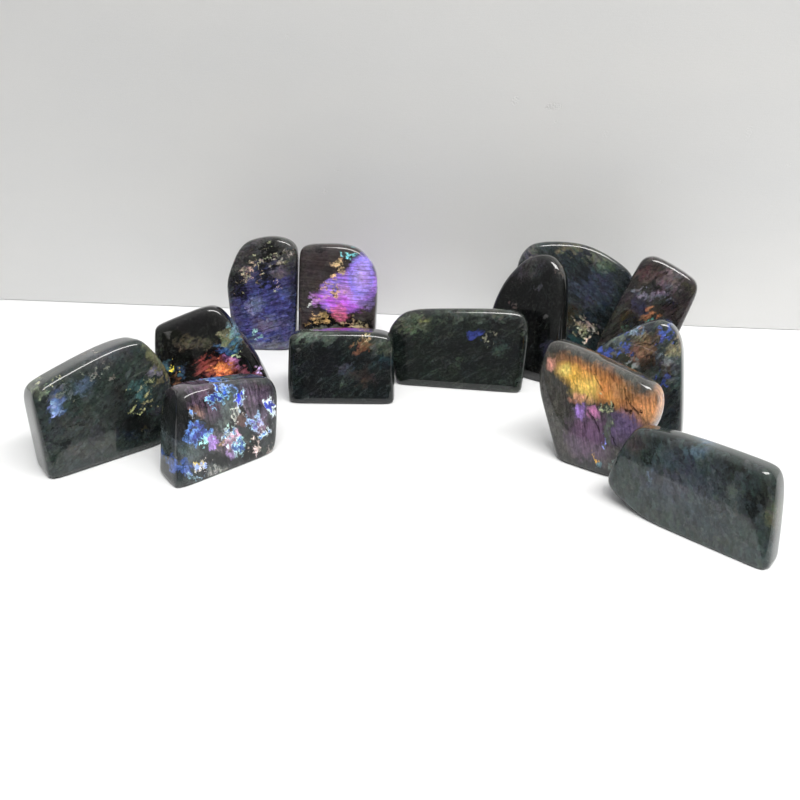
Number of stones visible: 13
